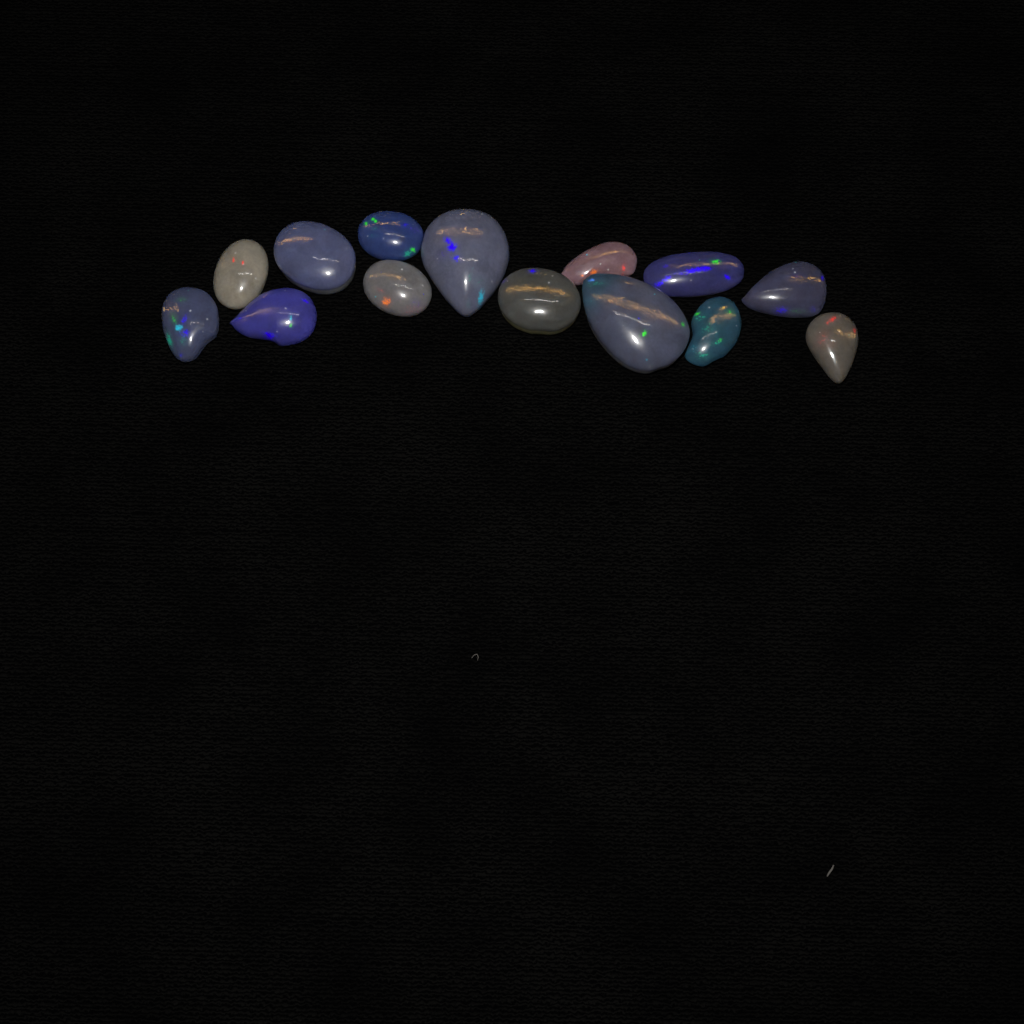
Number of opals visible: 14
